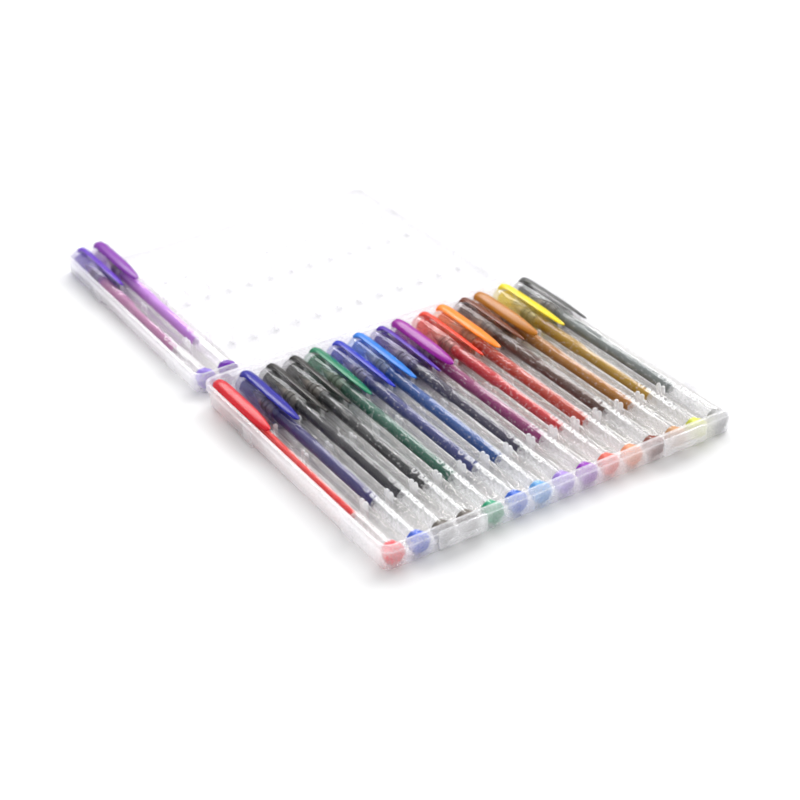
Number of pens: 17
